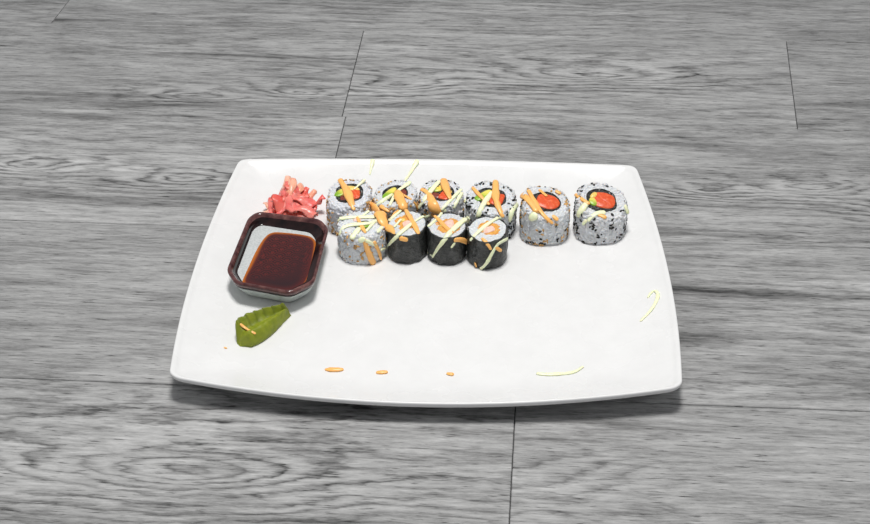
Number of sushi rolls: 10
